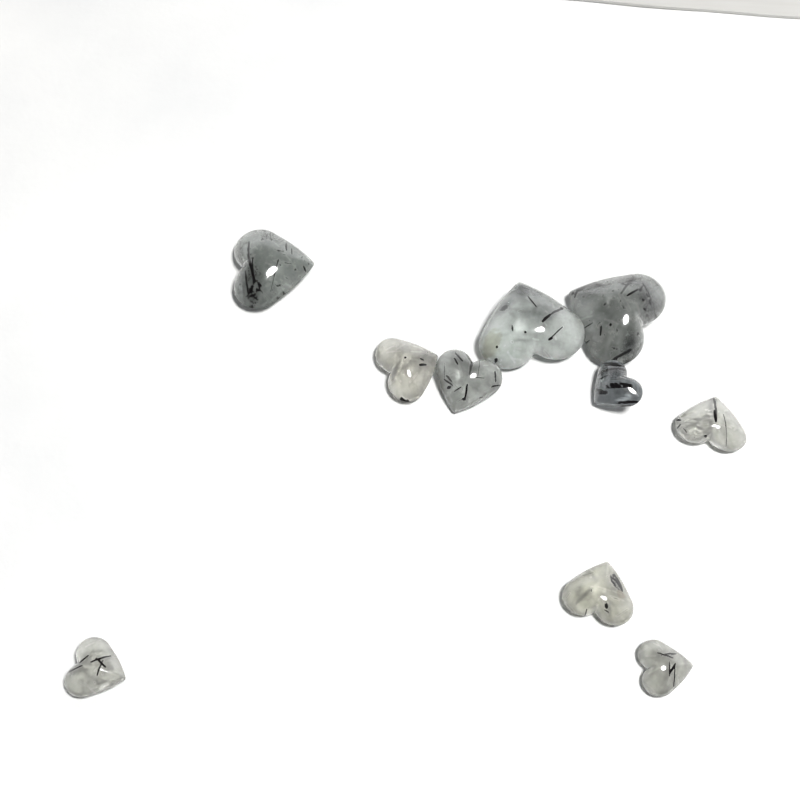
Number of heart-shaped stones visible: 10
